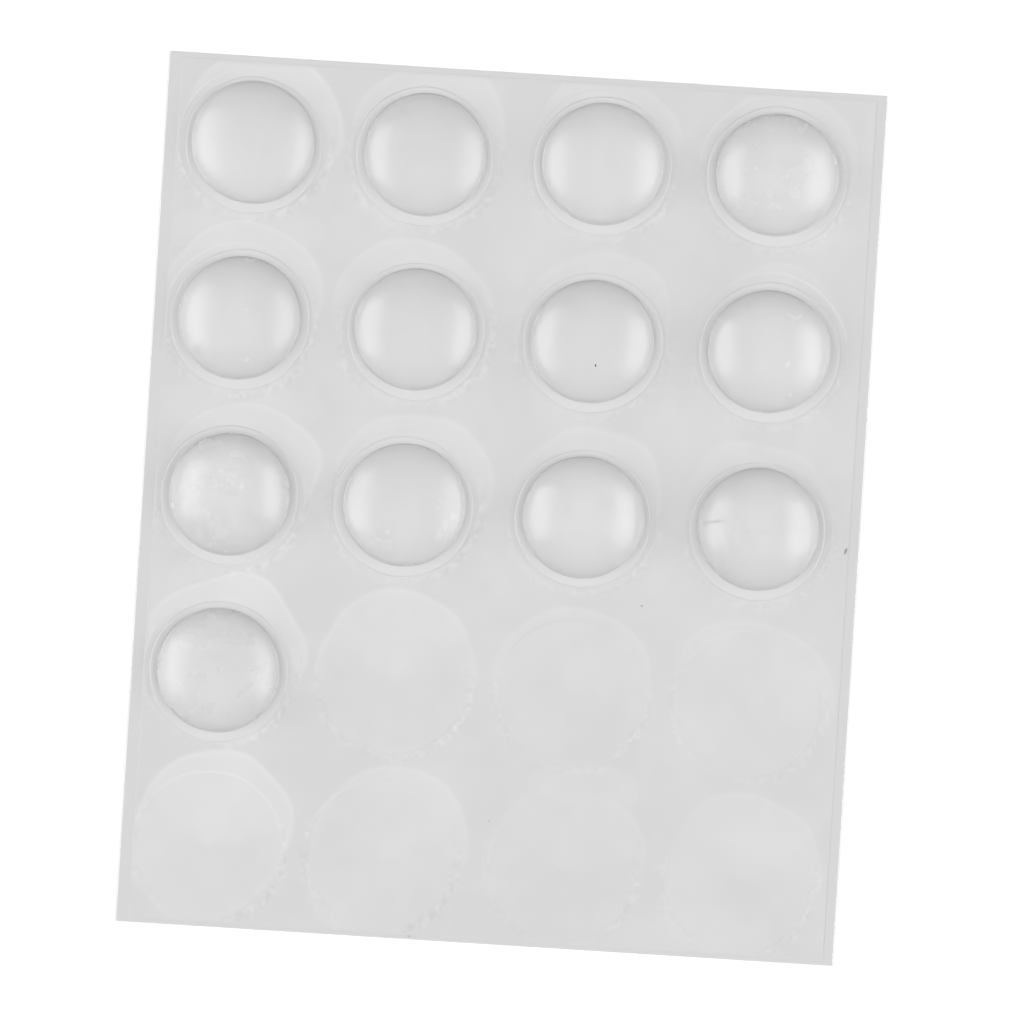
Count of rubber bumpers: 13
